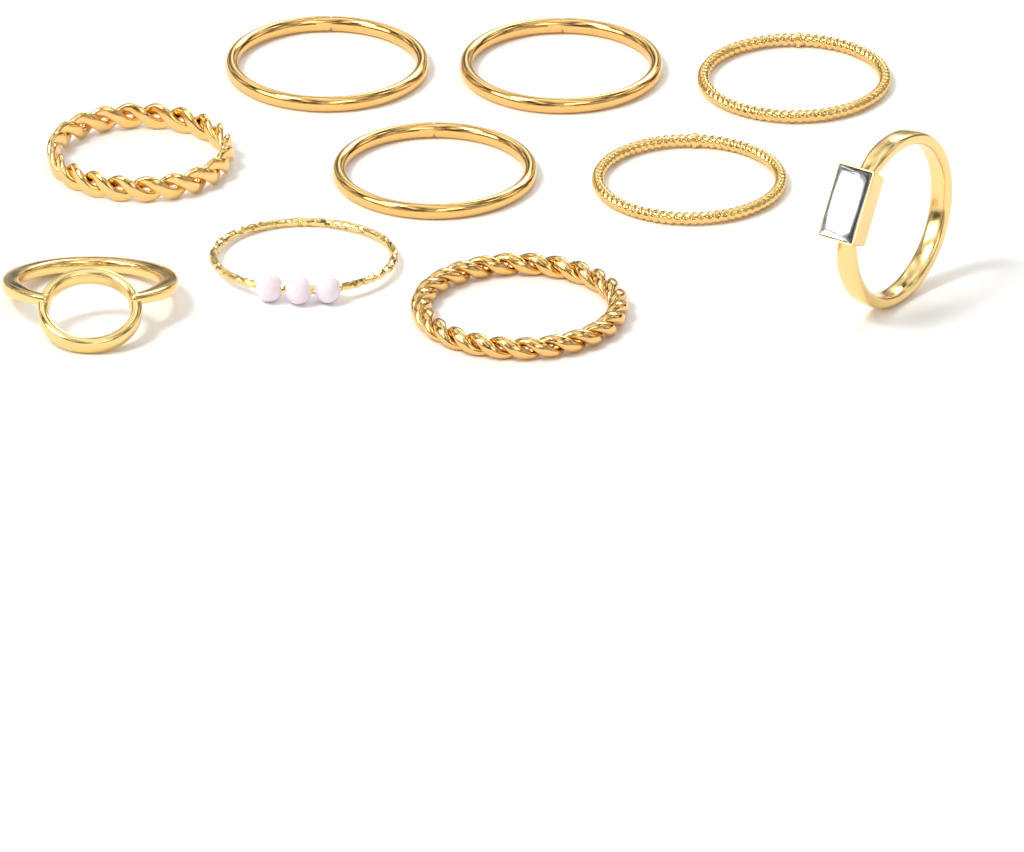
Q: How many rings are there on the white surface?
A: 10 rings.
